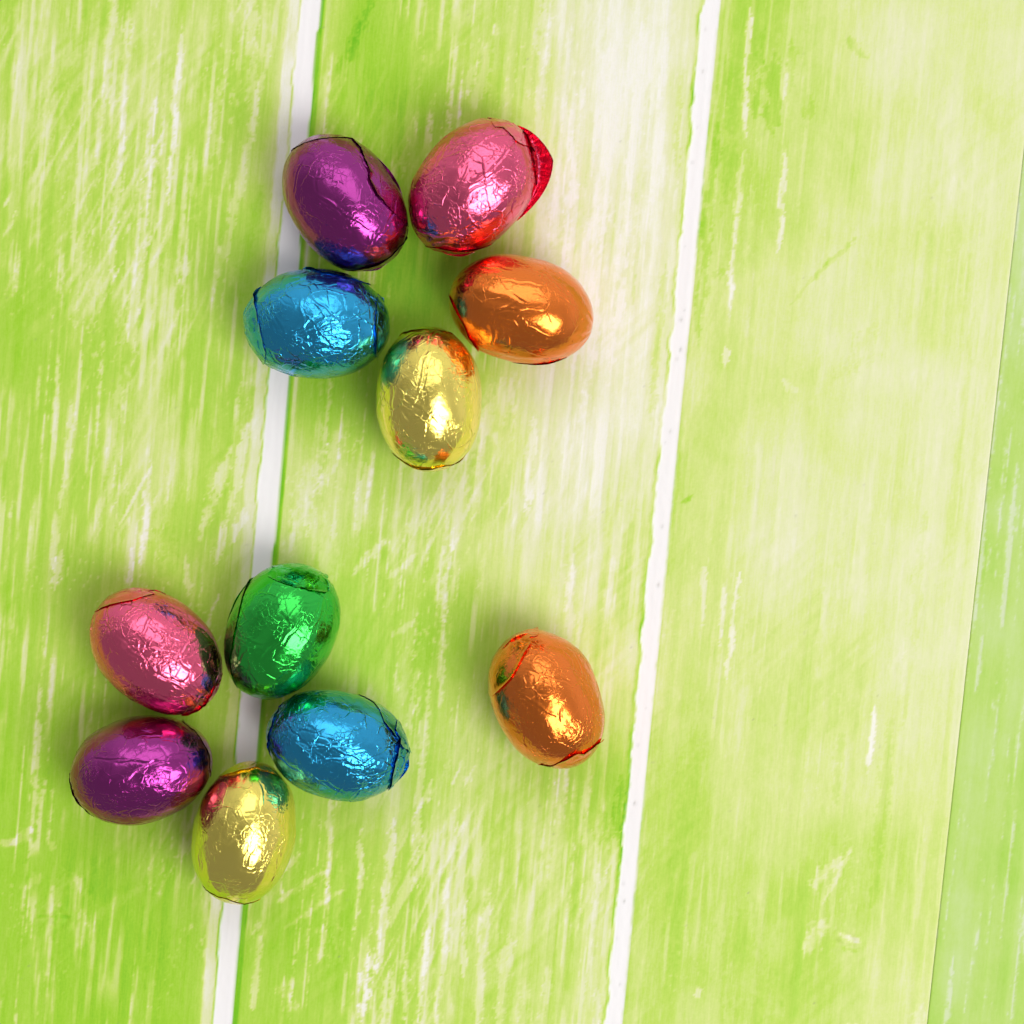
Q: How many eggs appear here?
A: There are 11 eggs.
